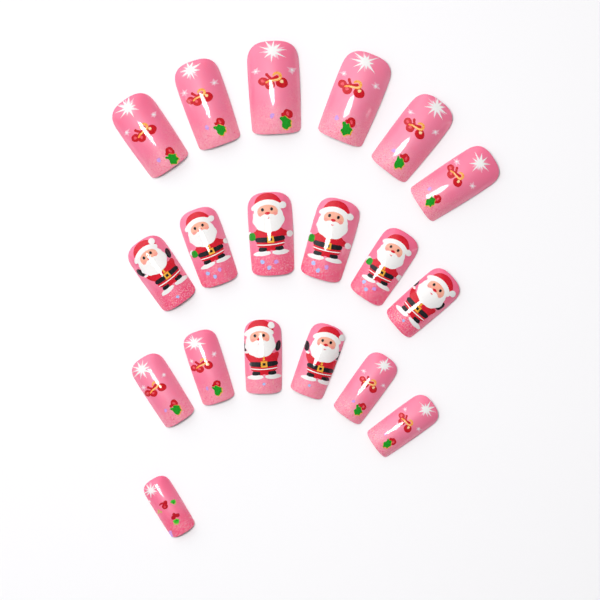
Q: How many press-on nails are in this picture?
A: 19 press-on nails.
